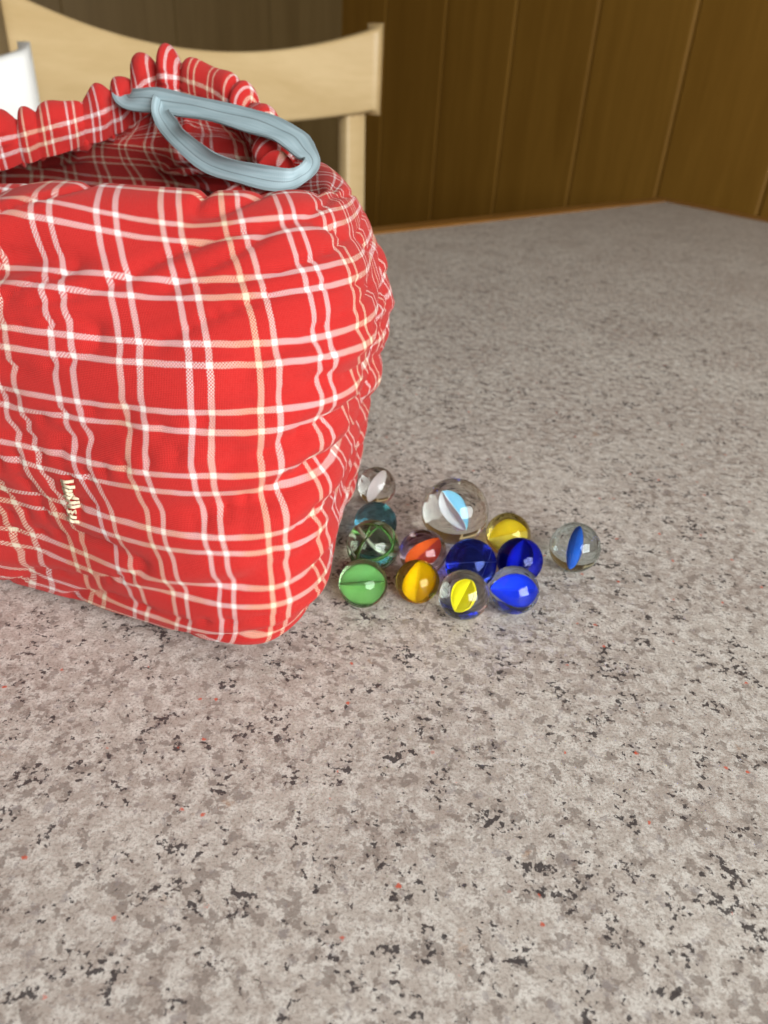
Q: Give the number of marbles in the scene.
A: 13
